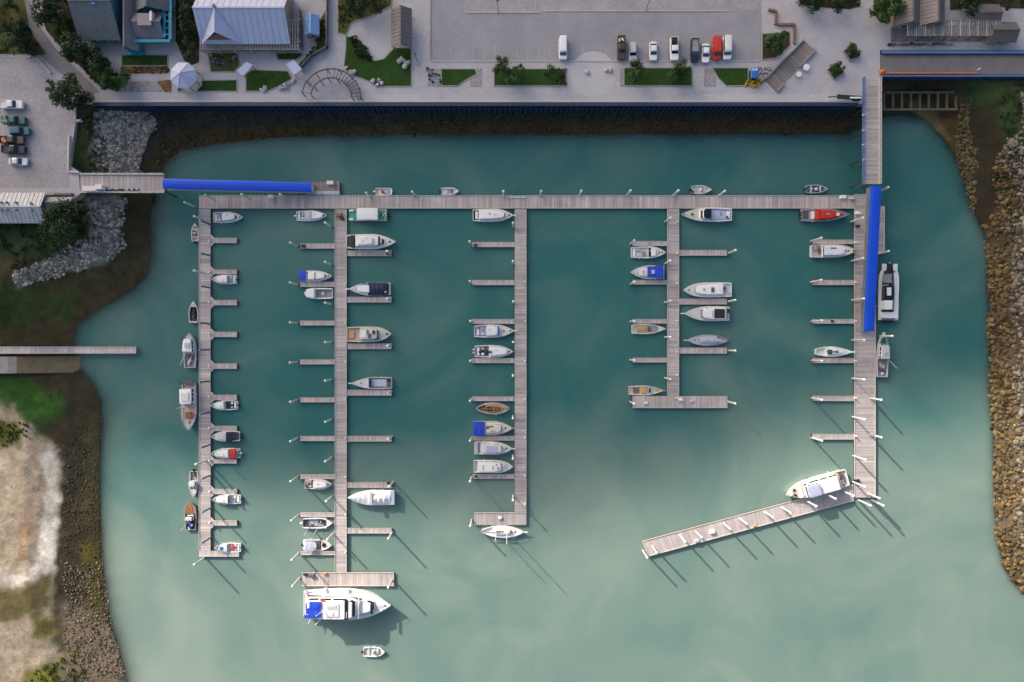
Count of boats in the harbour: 53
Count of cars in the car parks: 15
